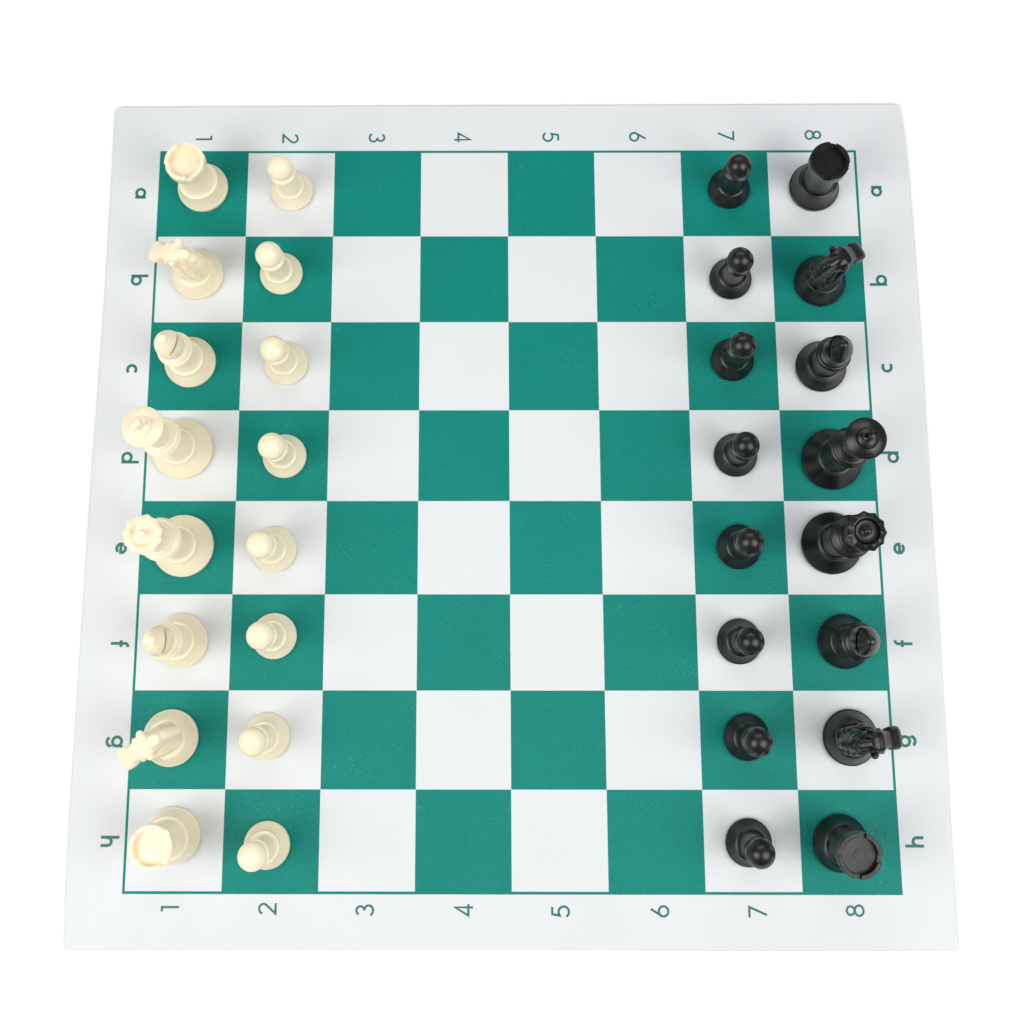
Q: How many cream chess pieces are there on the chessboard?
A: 16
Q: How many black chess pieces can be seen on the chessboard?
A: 16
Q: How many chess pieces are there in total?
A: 32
